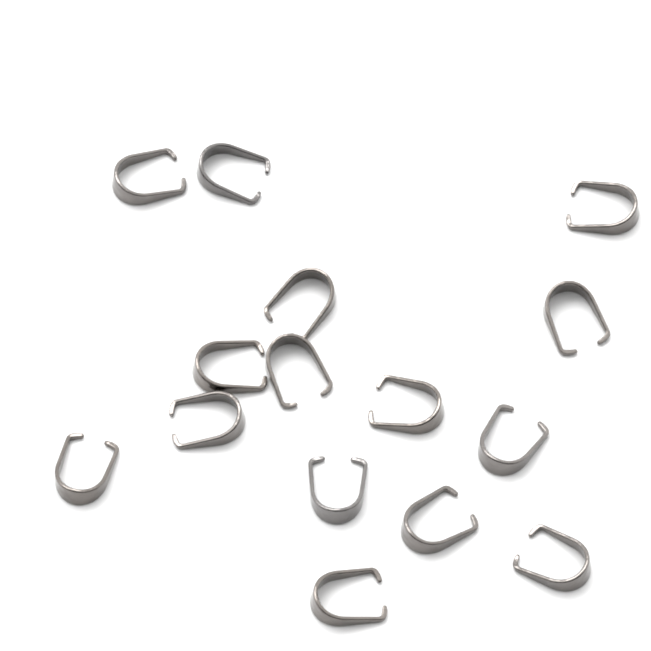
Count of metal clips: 15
